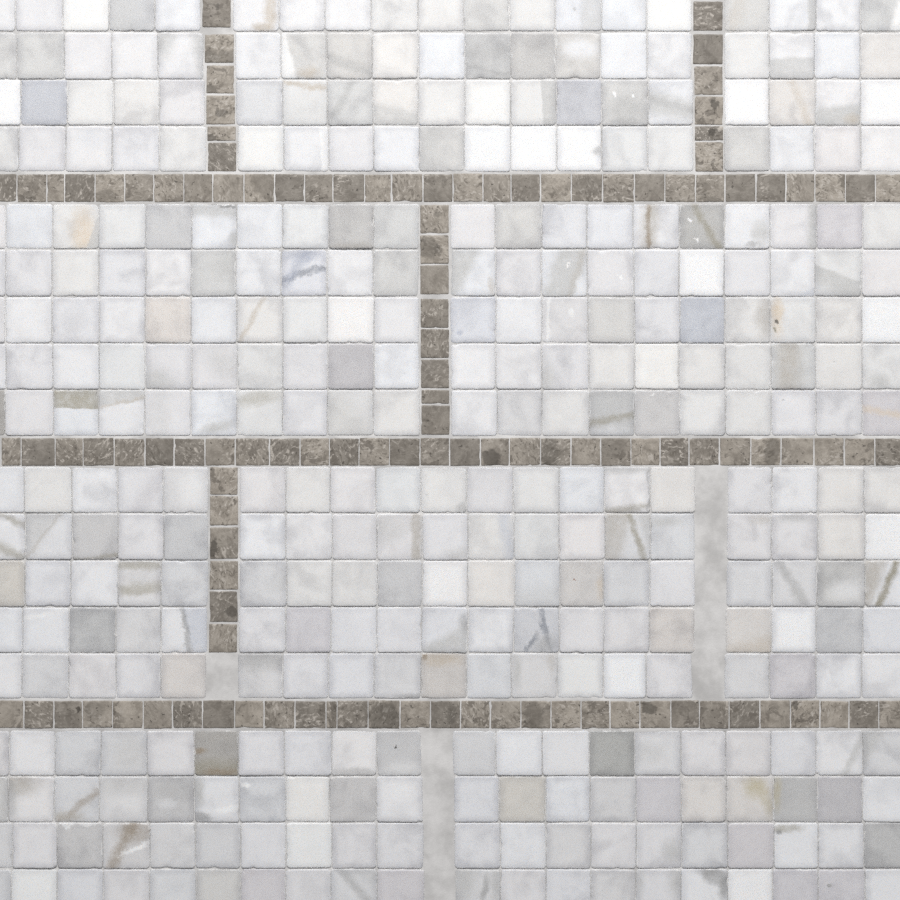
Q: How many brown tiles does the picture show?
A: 118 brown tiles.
